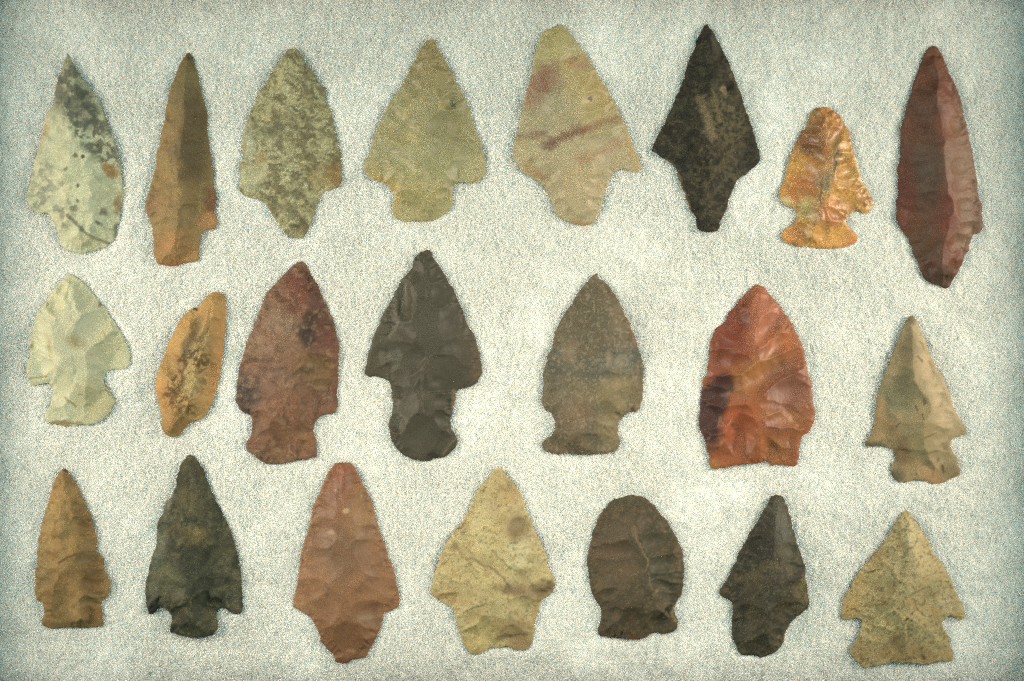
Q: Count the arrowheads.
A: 22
